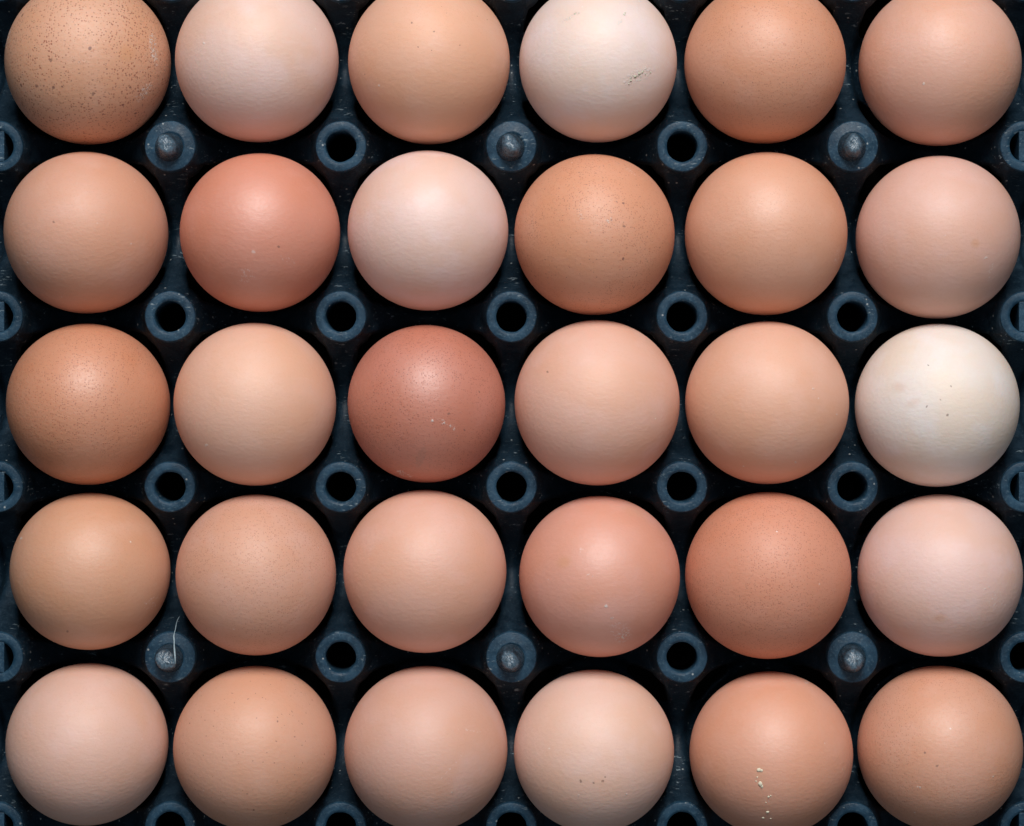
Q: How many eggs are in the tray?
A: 30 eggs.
